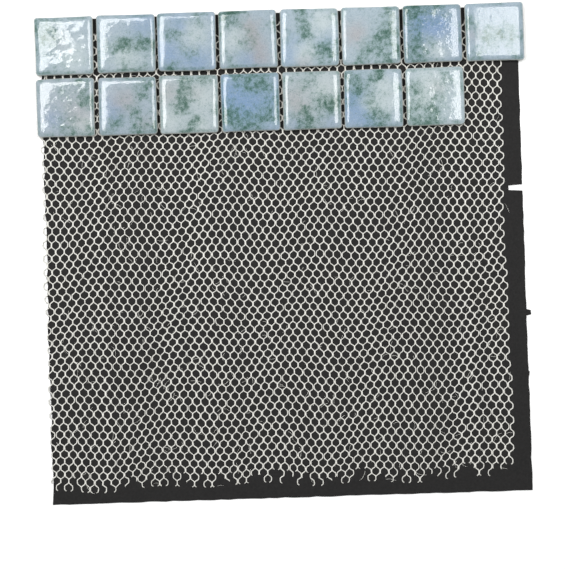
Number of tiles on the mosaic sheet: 15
